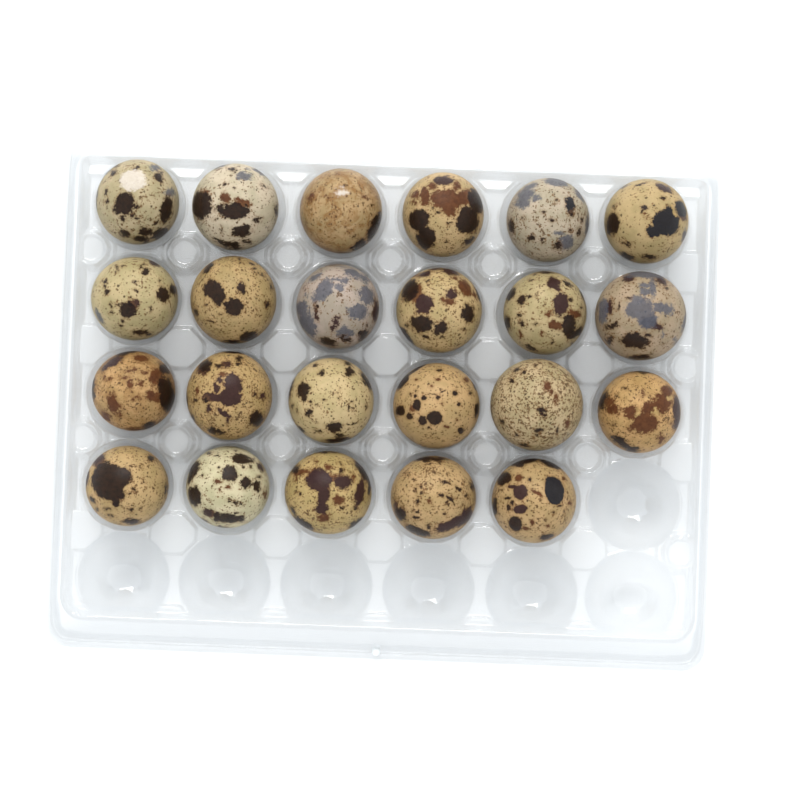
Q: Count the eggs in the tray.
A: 23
